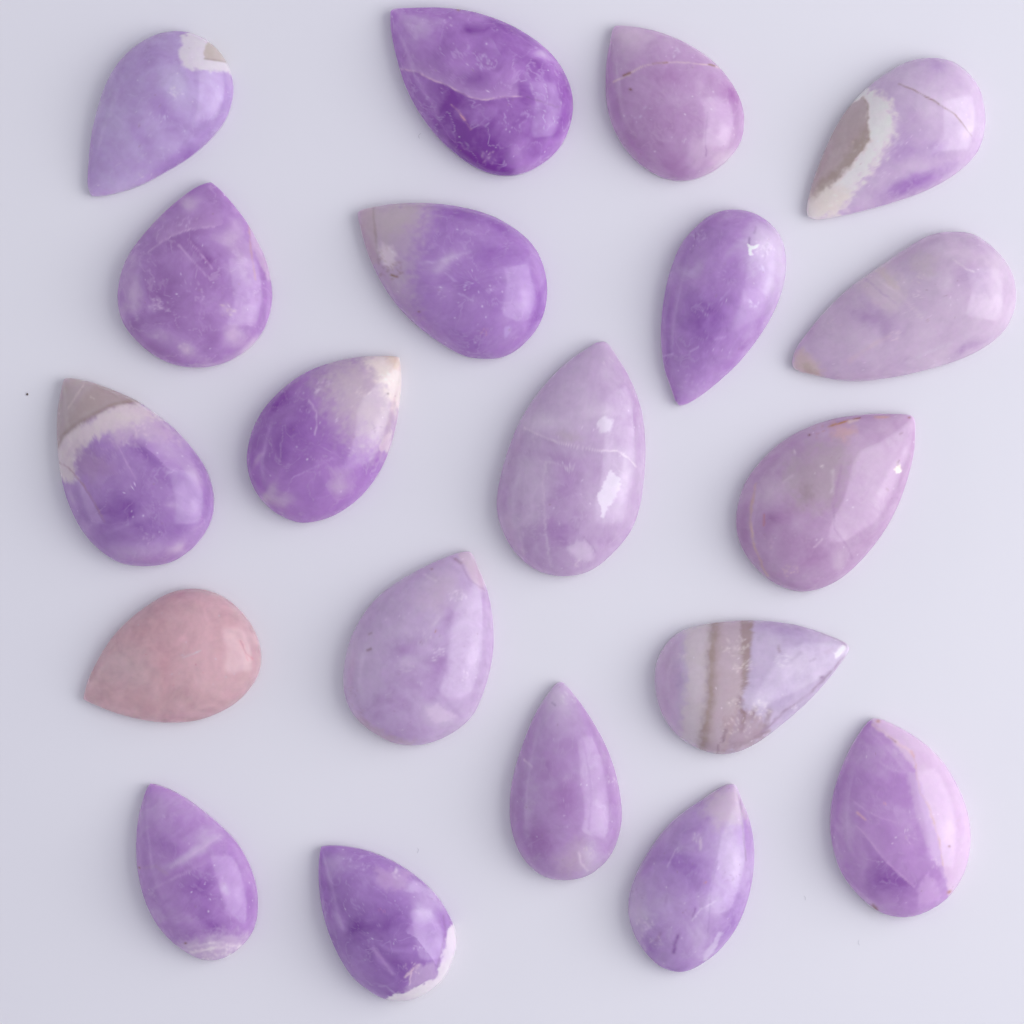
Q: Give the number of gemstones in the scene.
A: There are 20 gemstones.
